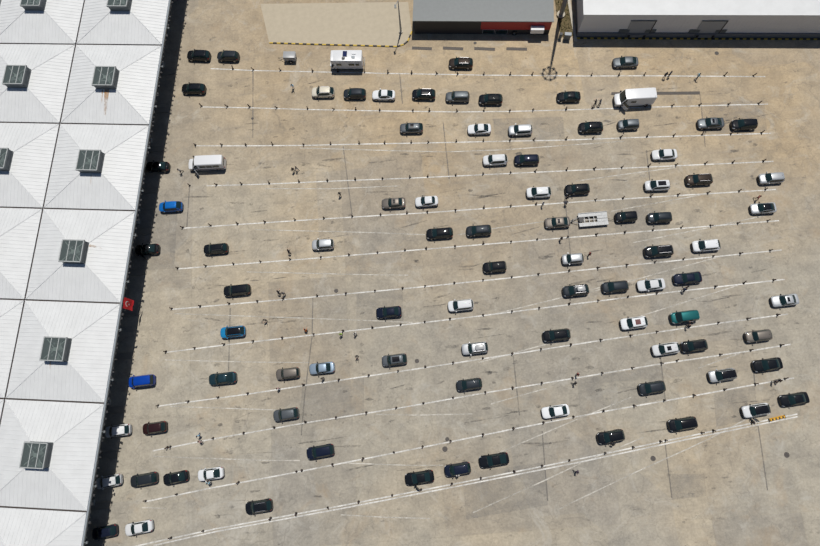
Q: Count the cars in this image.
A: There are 88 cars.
